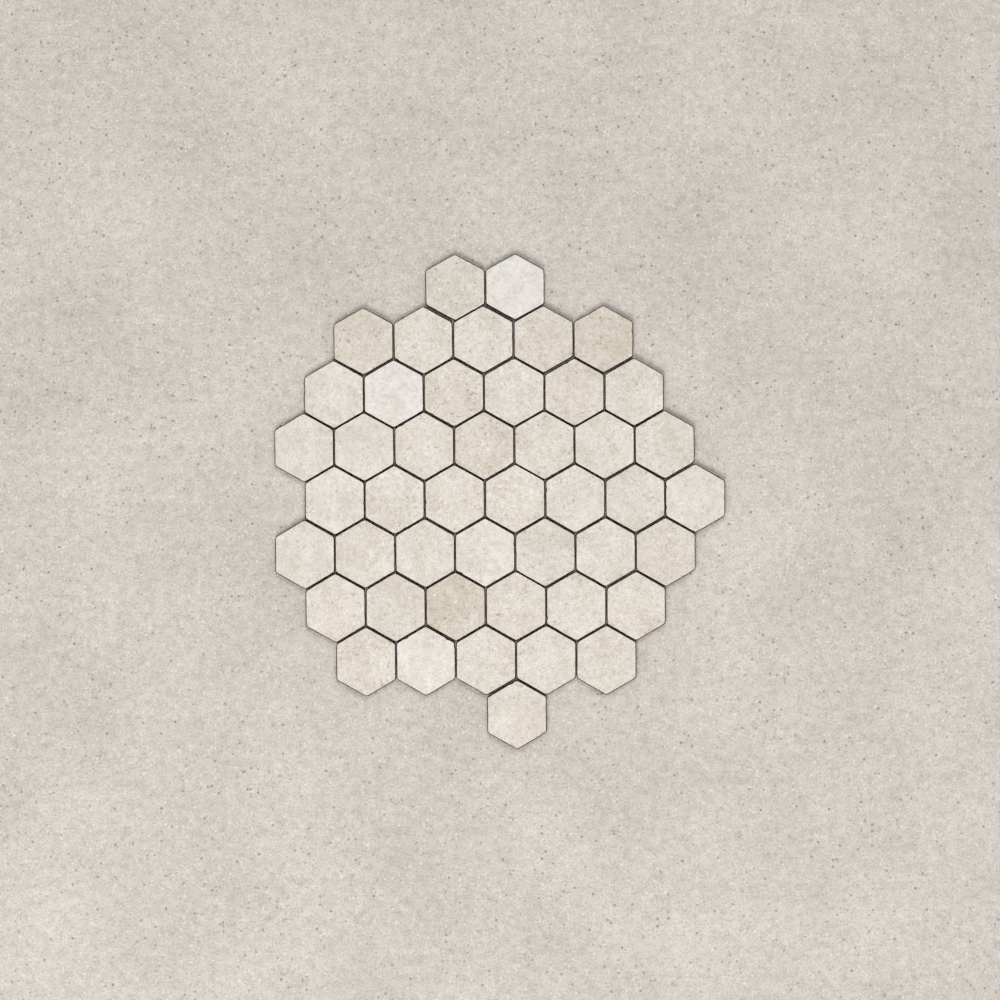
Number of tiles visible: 46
